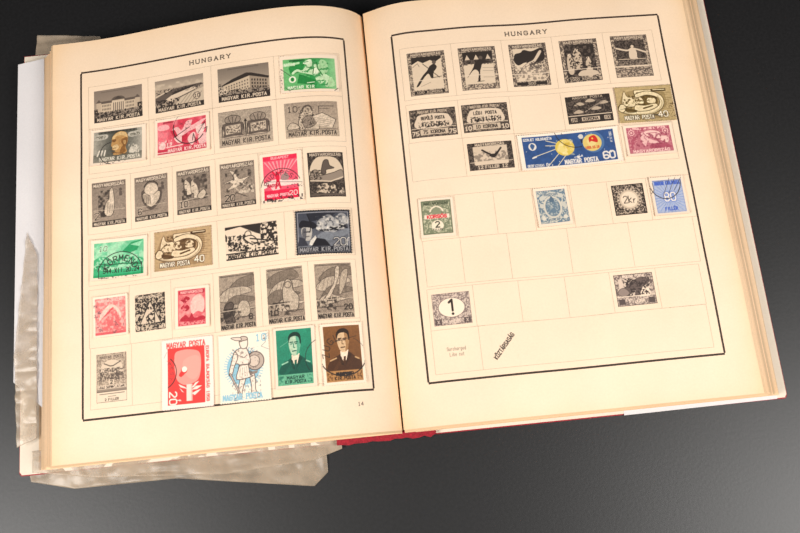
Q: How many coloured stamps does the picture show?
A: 19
